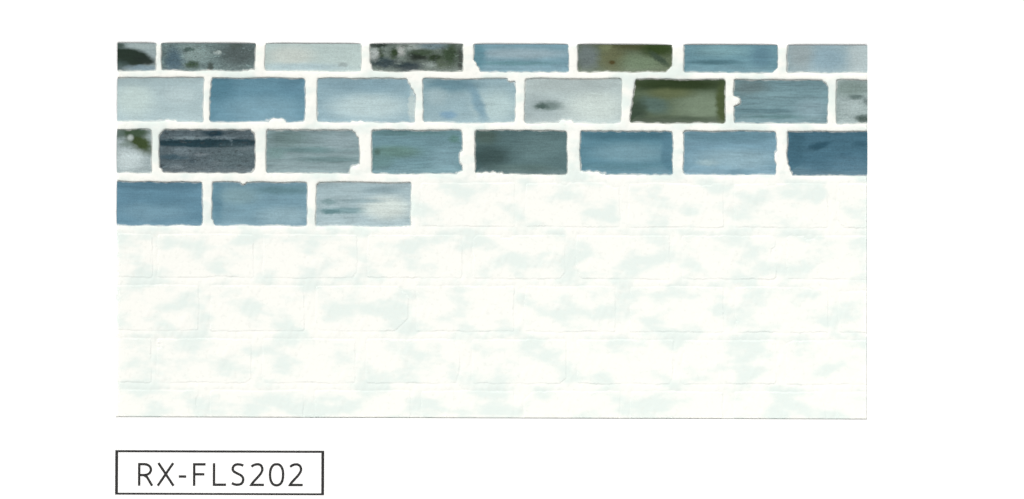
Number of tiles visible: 27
